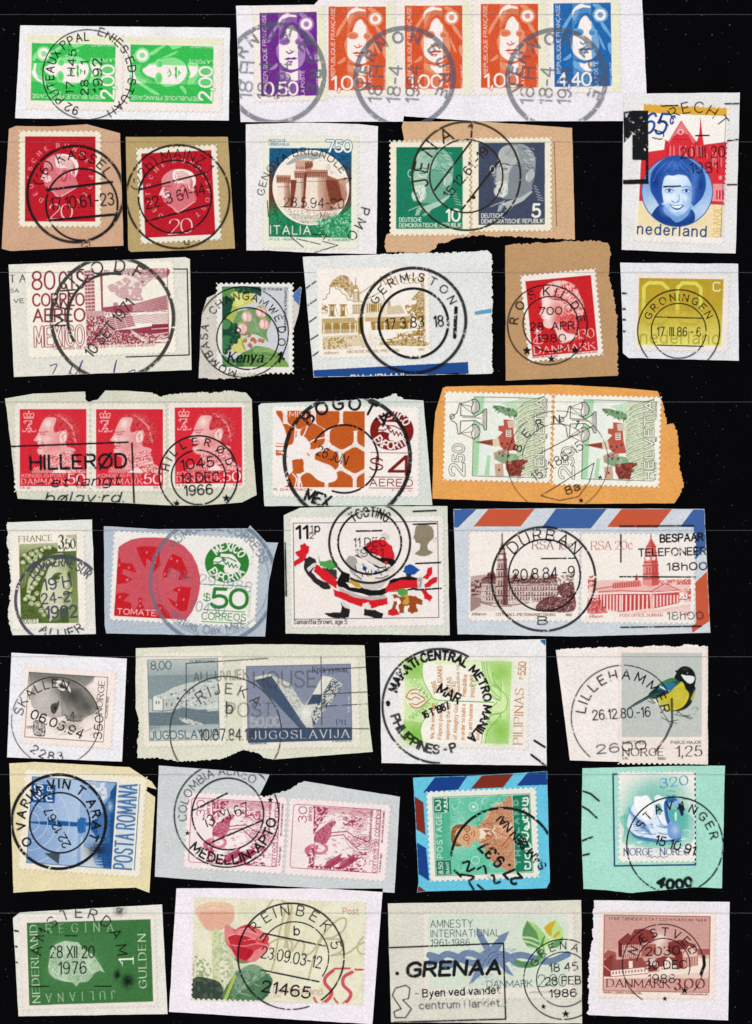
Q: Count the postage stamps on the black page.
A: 43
